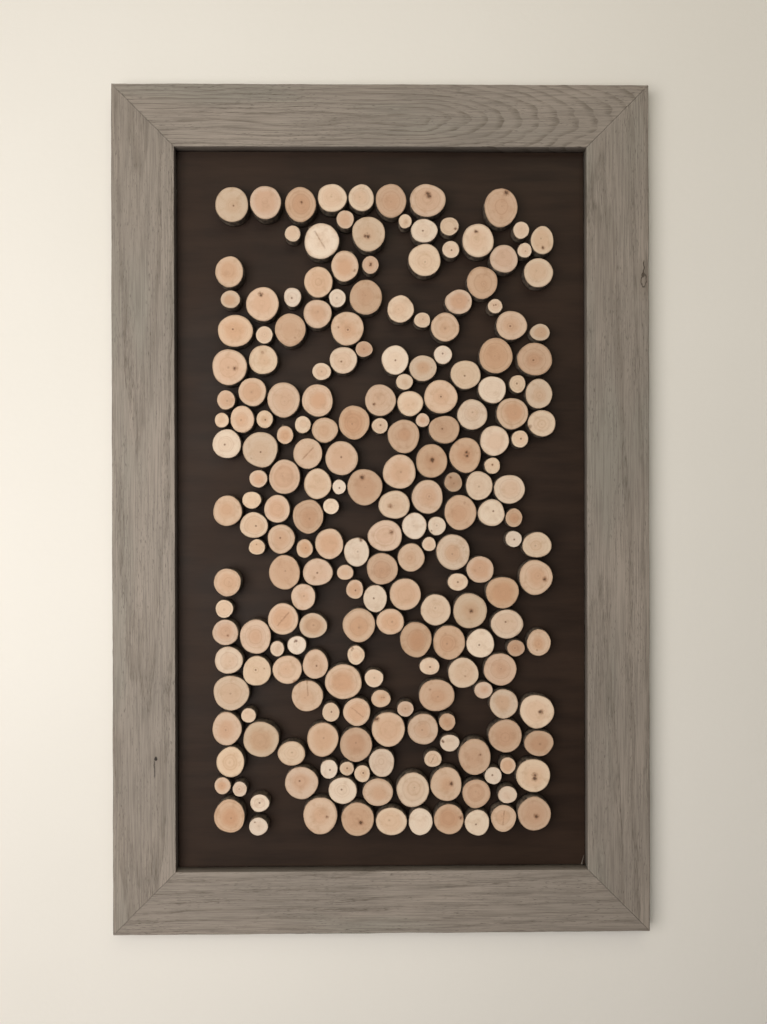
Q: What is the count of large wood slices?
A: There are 147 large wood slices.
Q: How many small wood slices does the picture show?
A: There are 68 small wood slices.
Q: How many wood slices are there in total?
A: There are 215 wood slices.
